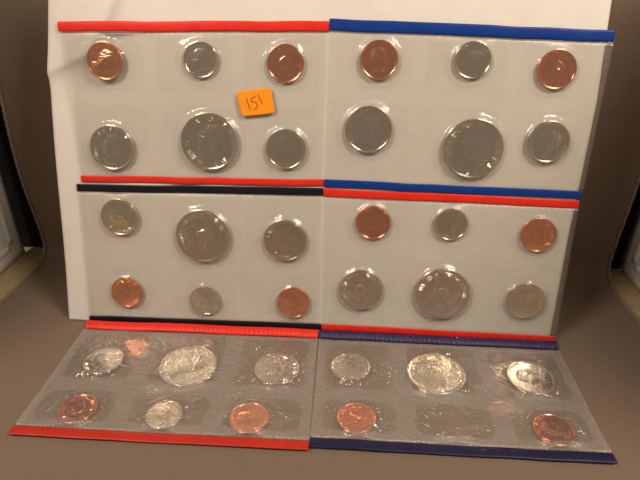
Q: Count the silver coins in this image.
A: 23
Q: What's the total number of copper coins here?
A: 12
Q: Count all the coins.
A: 35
